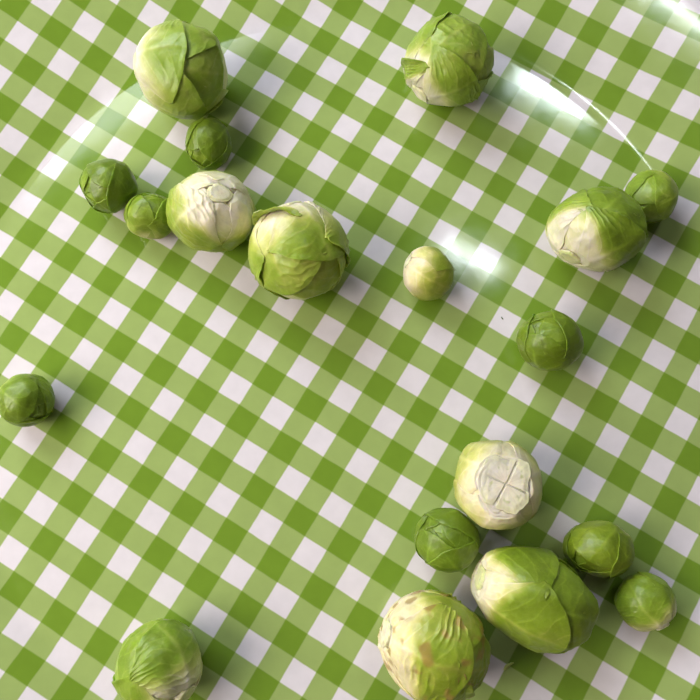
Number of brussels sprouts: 19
